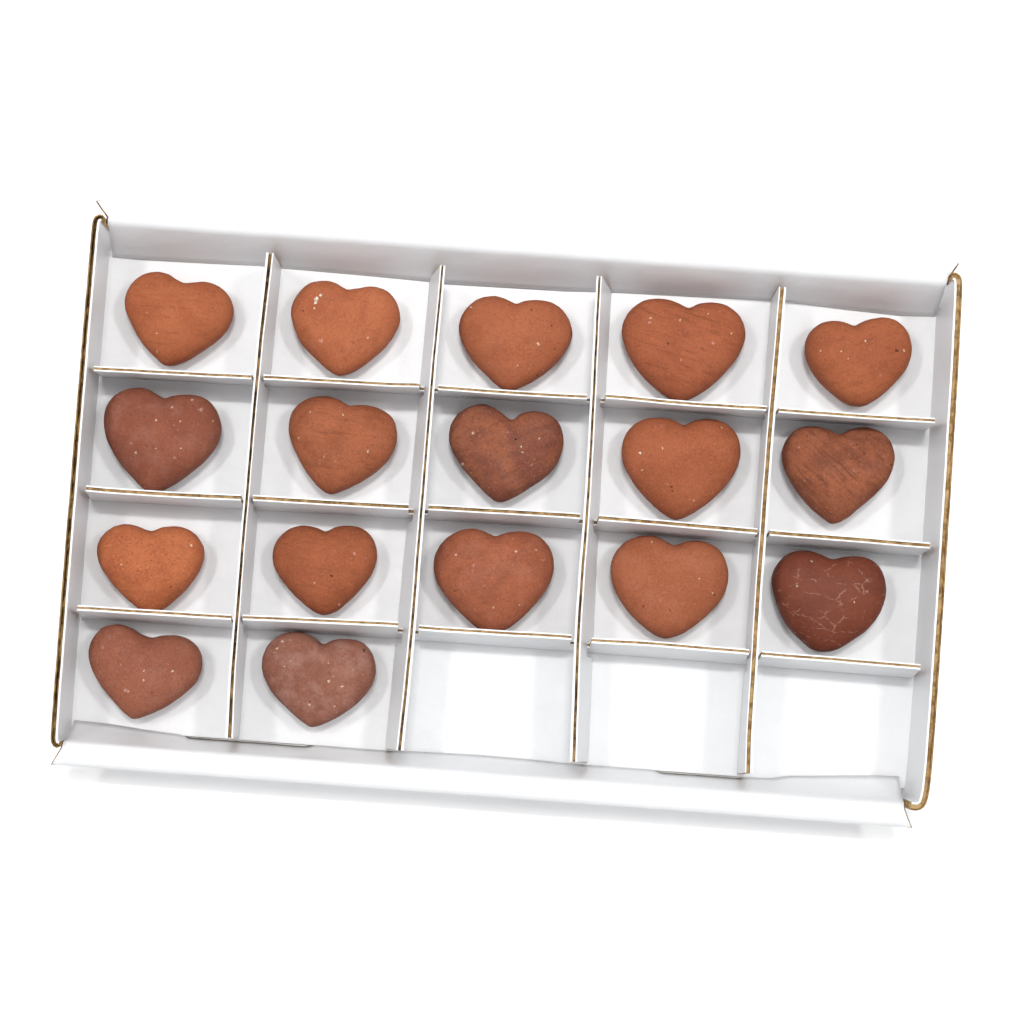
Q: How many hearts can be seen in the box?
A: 17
